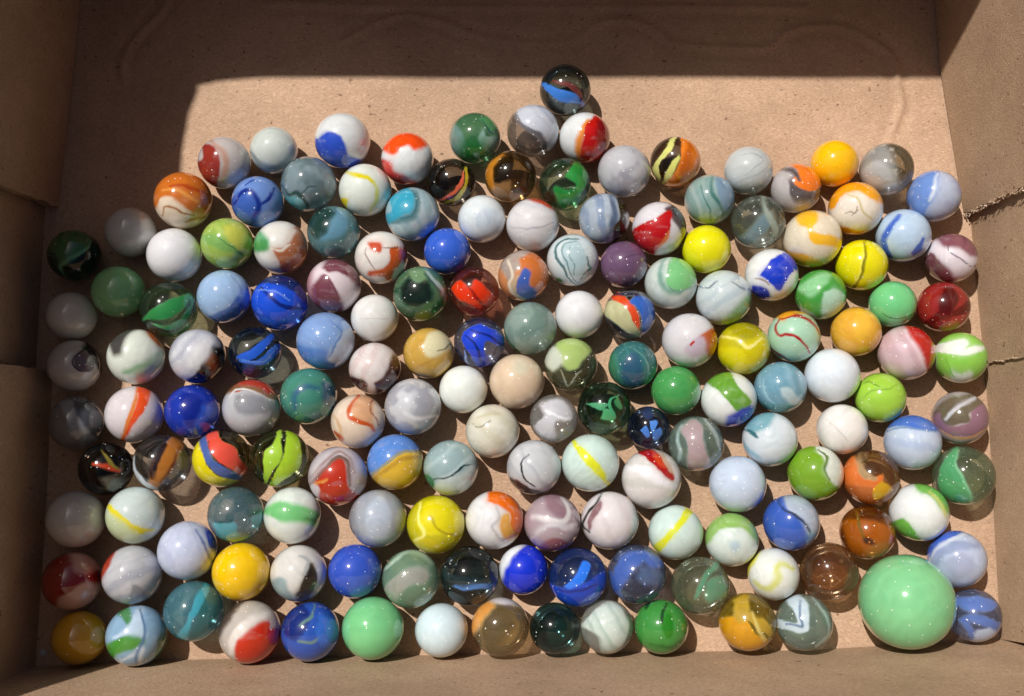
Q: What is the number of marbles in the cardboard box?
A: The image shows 161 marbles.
